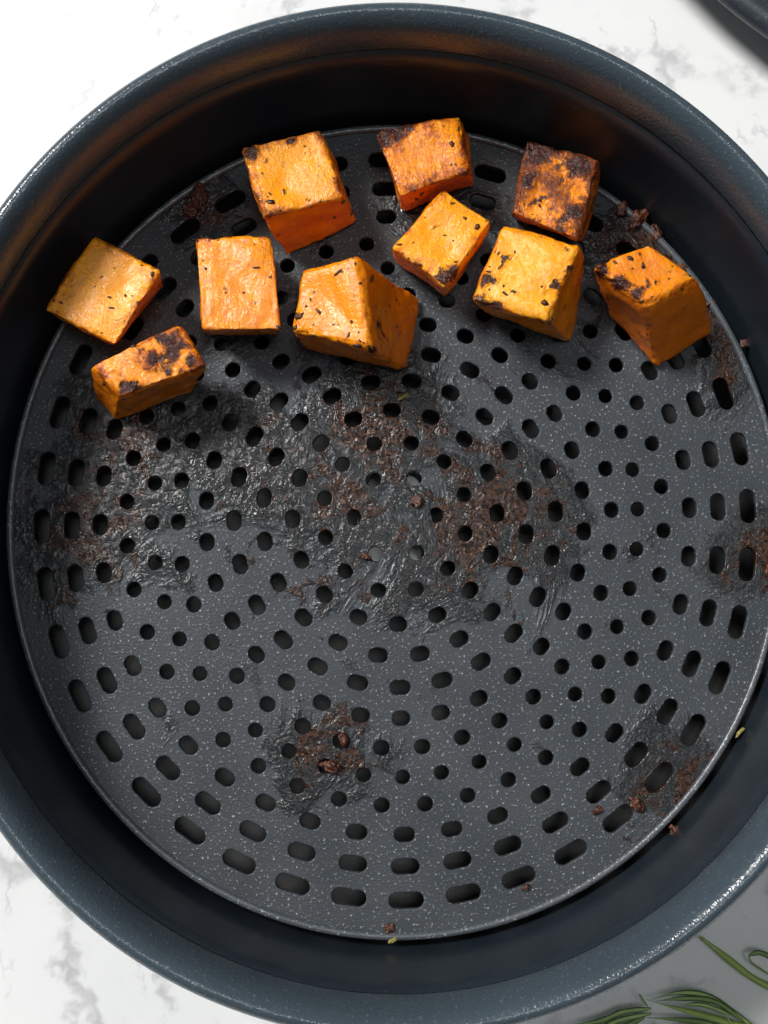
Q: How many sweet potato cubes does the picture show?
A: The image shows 10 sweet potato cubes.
